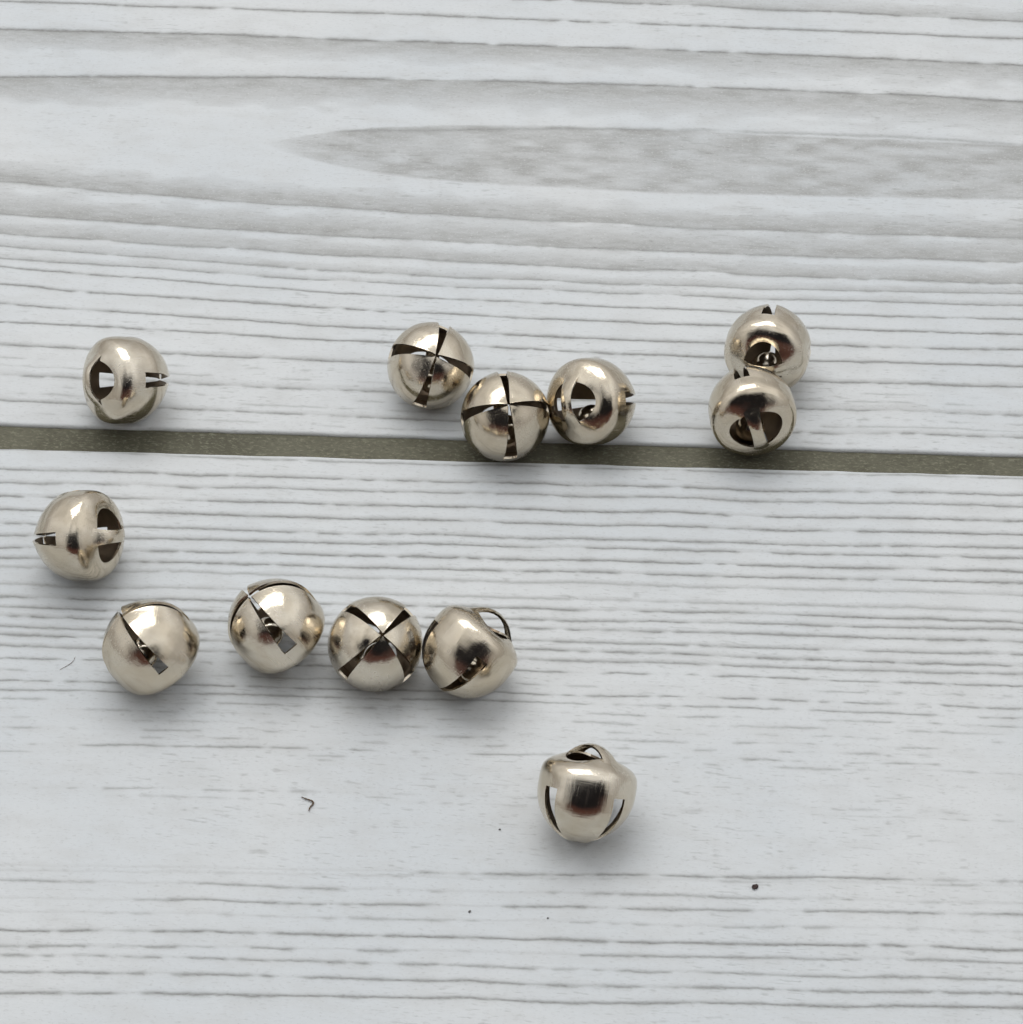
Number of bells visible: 12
